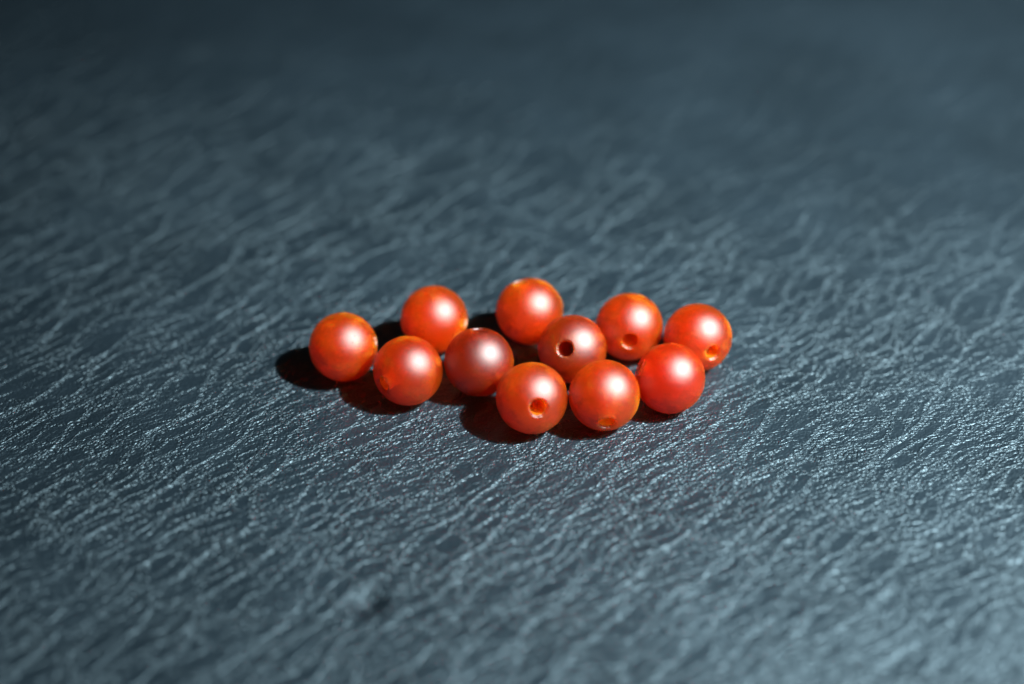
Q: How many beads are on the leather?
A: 11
